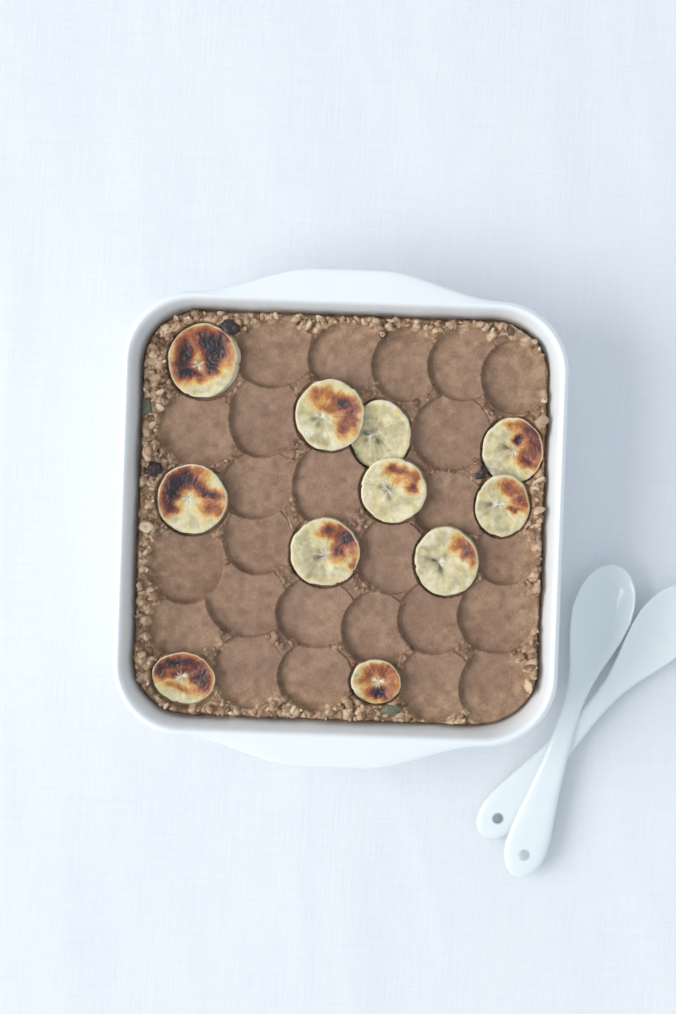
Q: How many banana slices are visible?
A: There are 11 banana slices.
